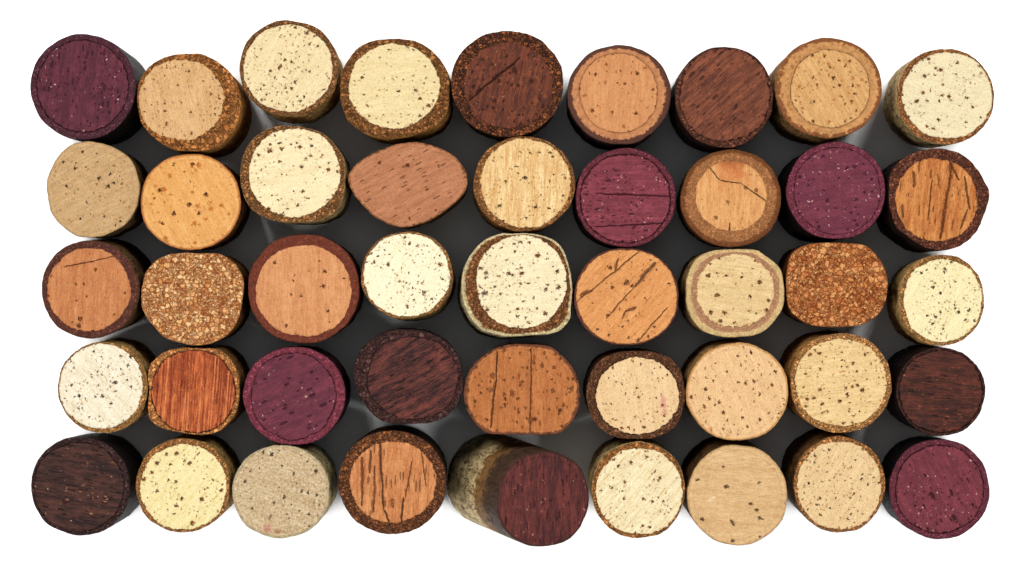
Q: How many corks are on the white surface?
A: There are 45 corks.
